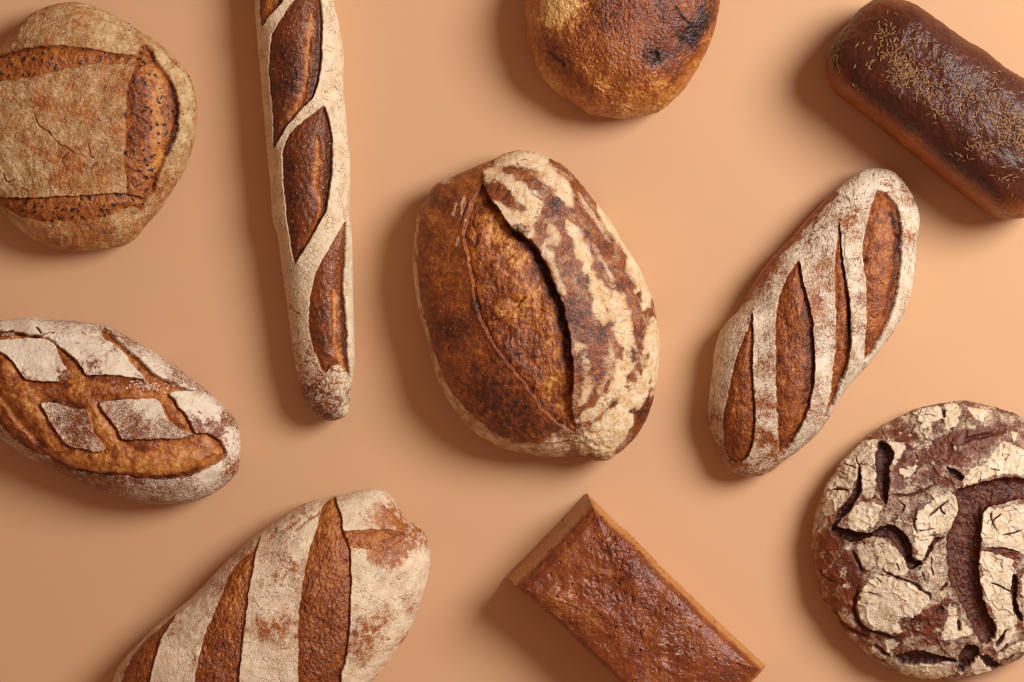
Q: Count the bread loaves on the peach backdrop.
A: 10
